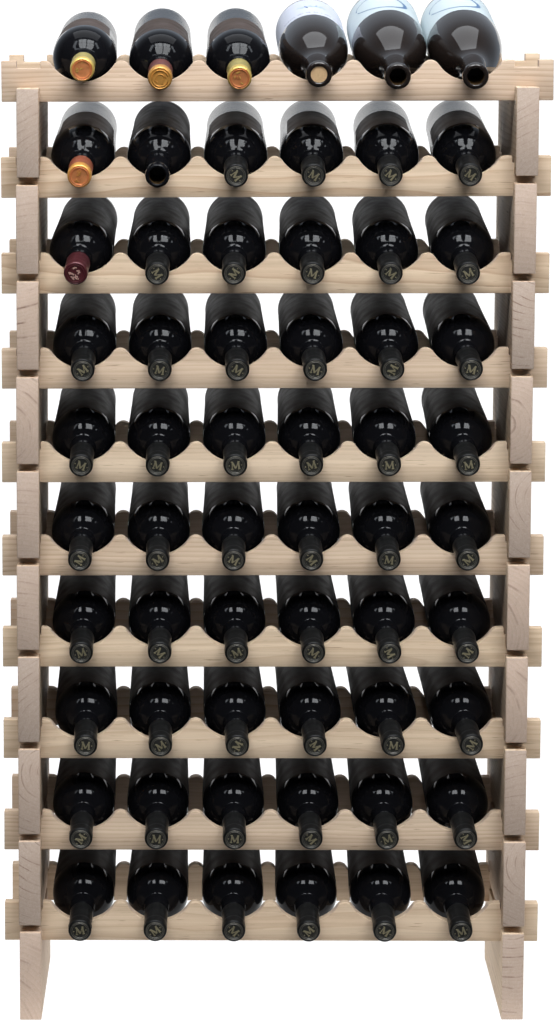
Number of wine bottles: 60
